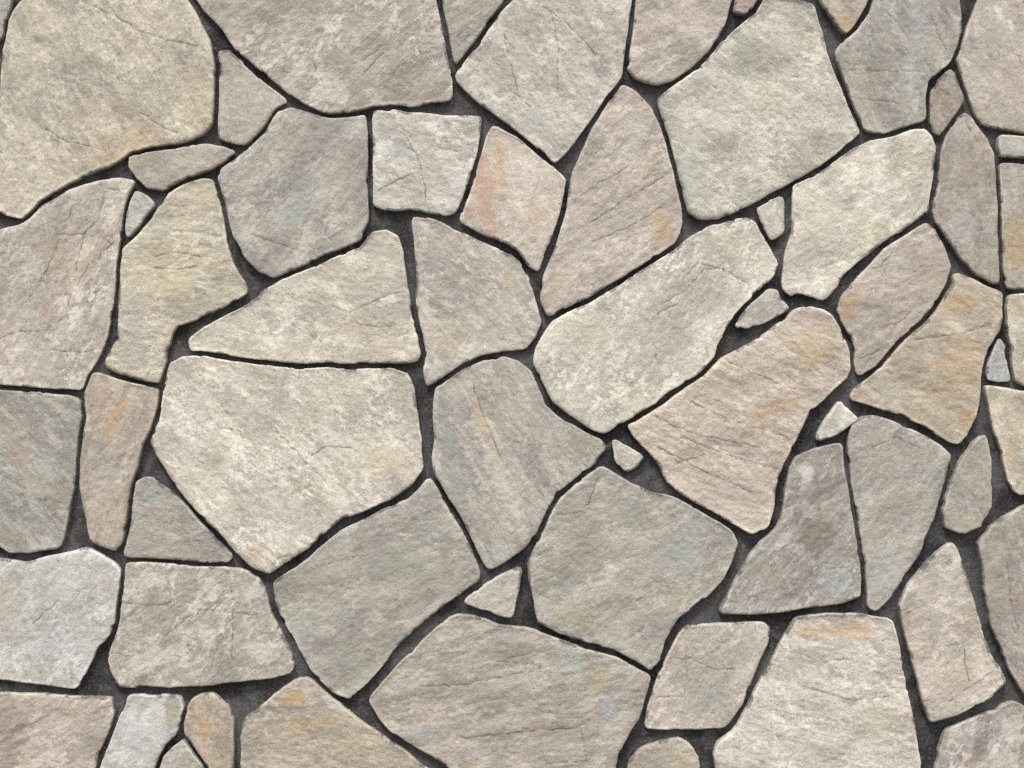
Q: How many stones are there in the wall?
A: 63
